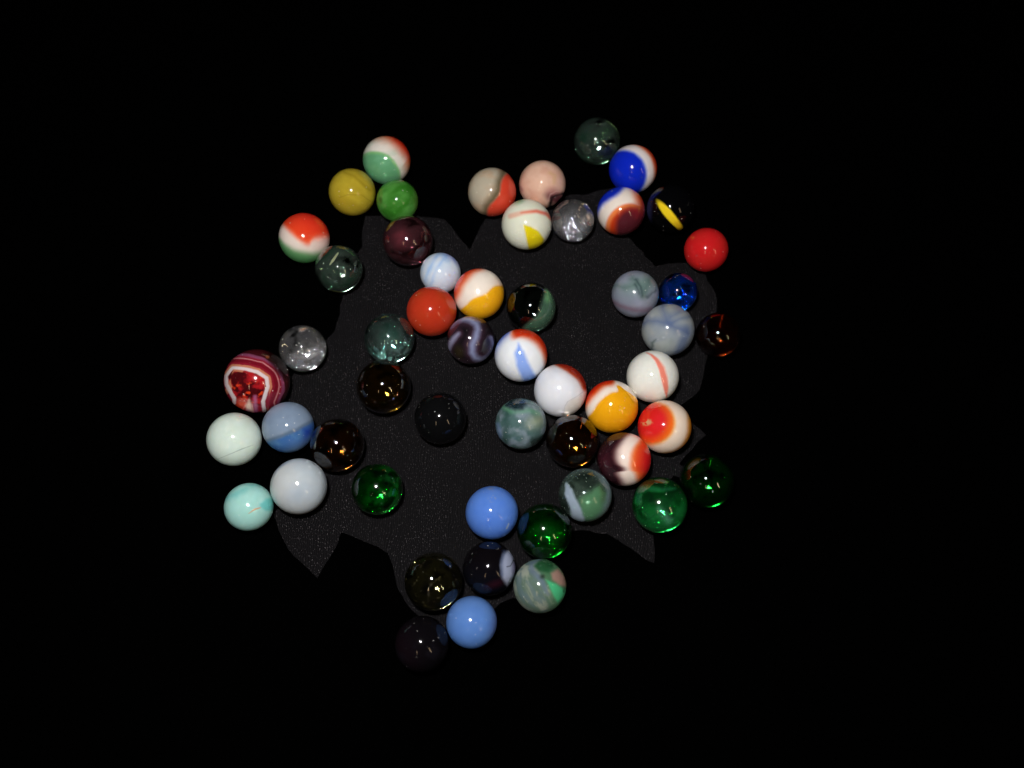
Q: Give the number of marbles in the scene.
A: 53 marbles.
